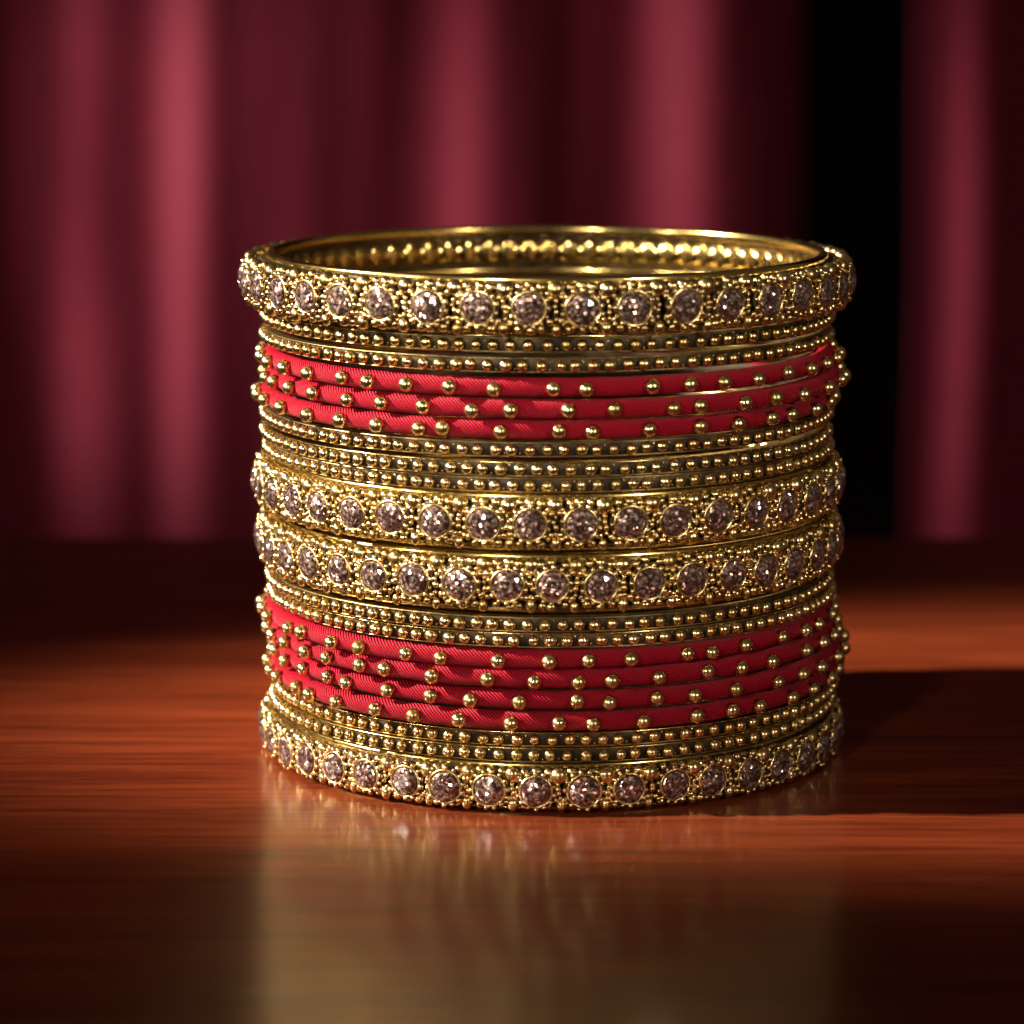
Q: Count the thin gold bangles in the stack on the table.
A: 9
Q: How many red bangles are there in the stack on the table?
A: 7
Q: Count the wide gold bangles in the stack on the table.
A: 4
